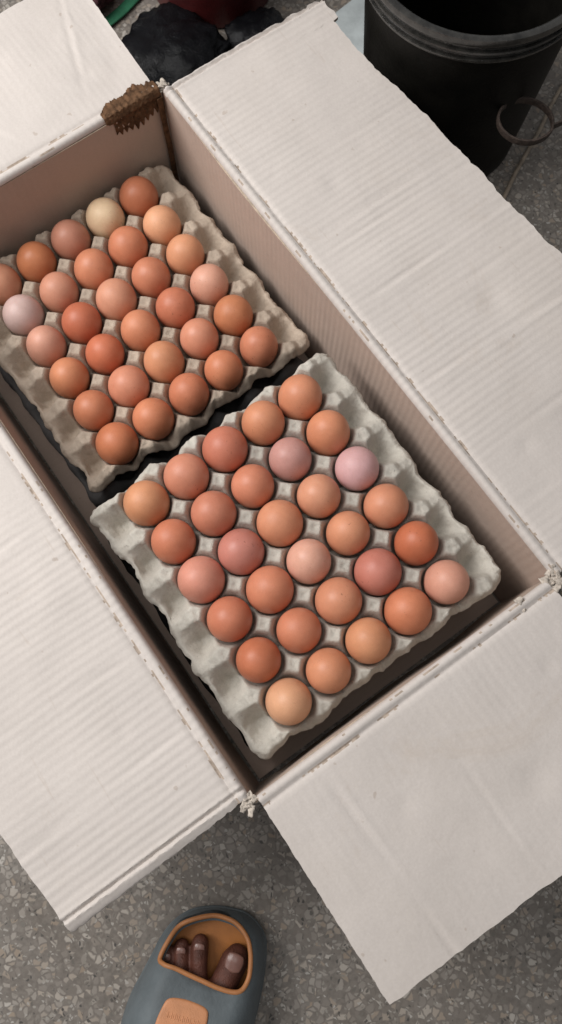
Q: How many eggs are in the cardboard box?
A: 60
